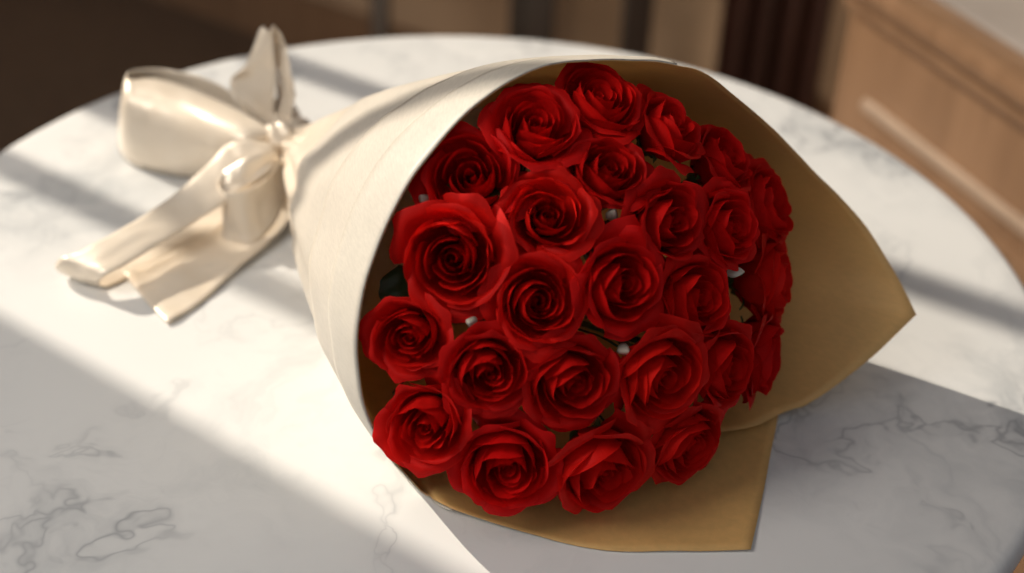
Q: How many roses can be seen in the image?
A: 25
